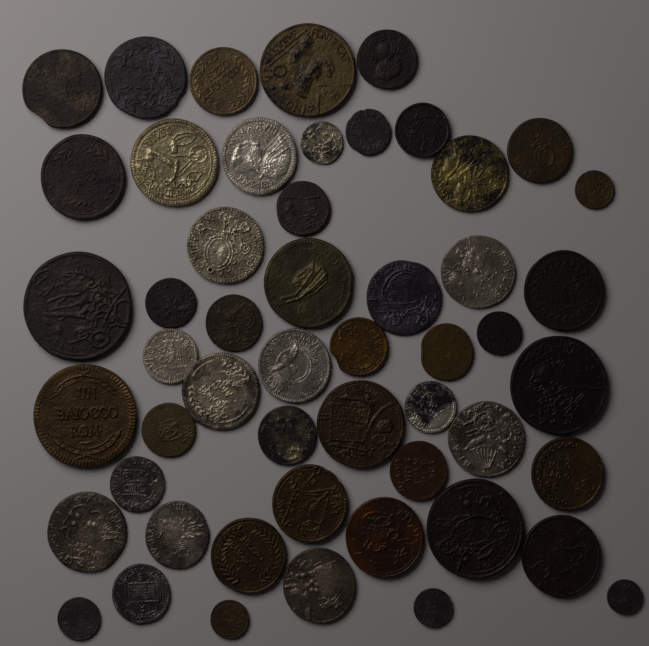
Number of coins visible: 52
